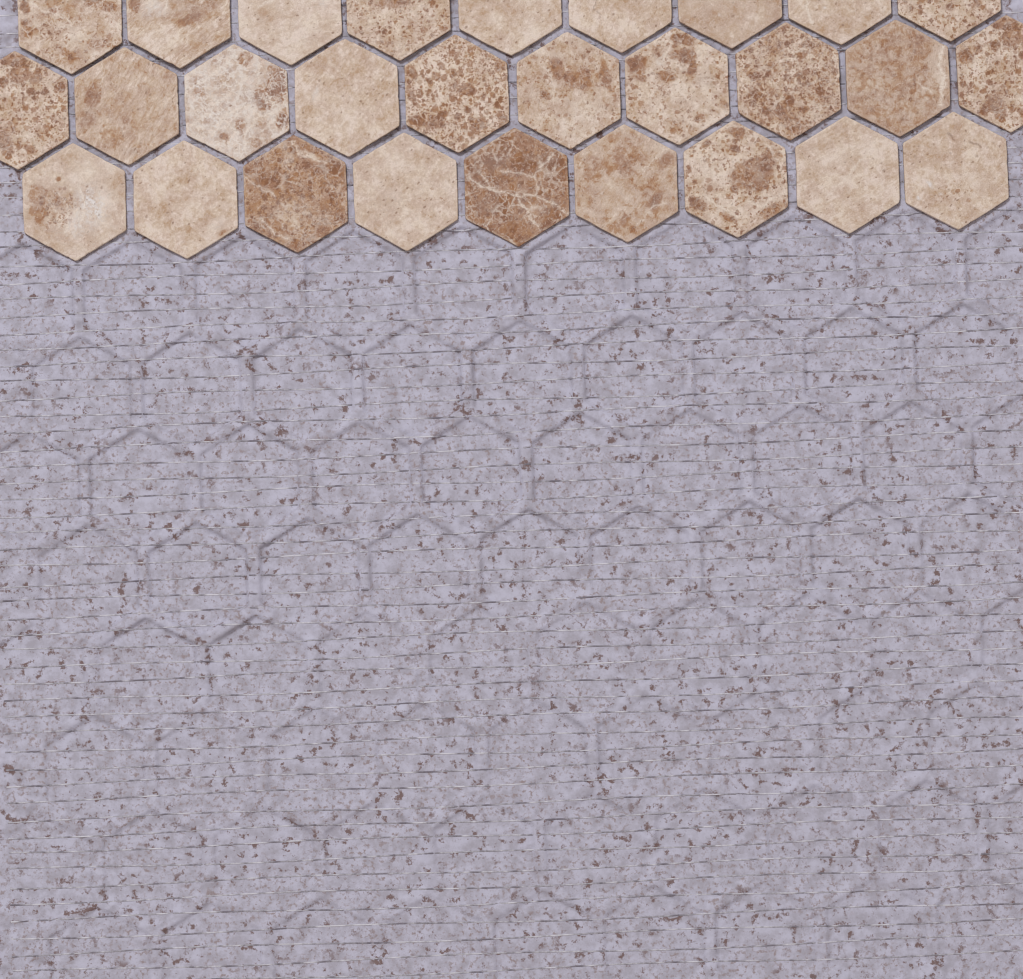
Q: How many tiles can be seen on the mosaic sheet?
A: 28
